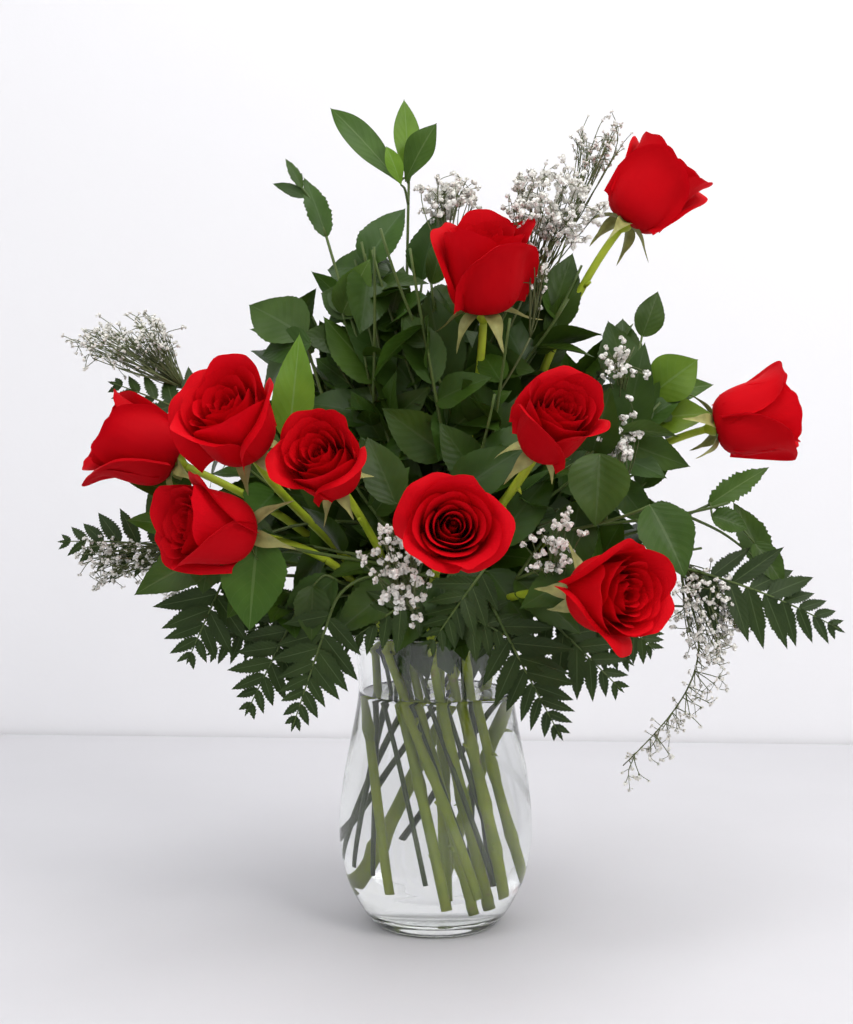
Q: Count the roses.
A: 10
